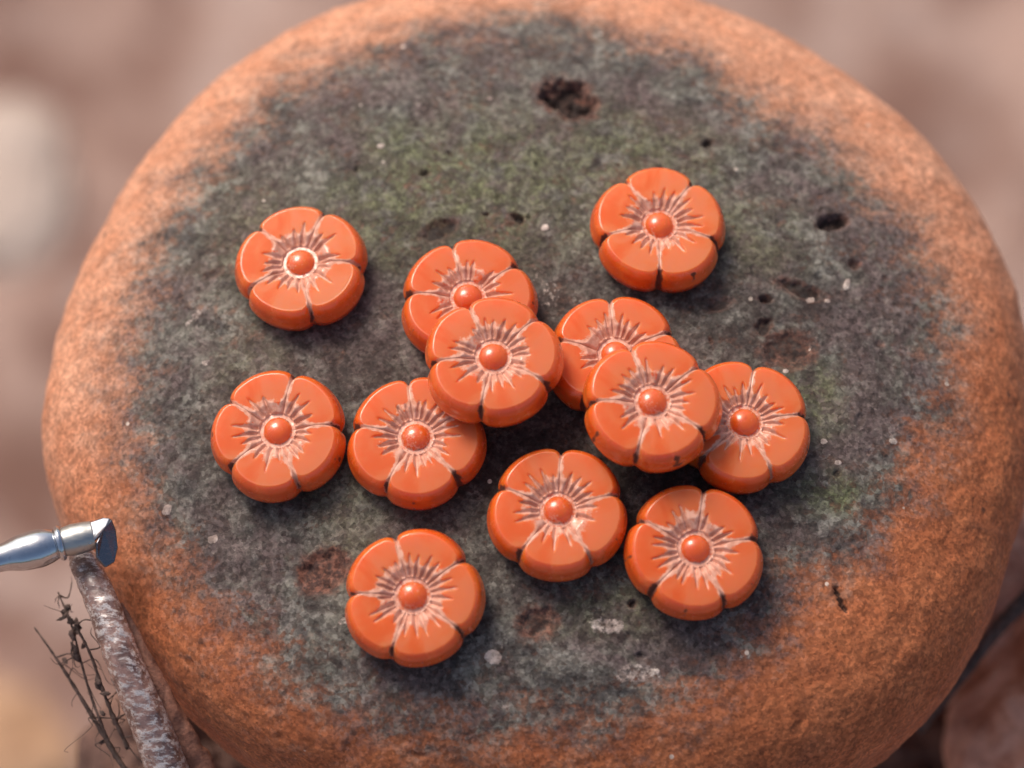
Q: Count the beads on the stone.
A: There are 12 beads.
